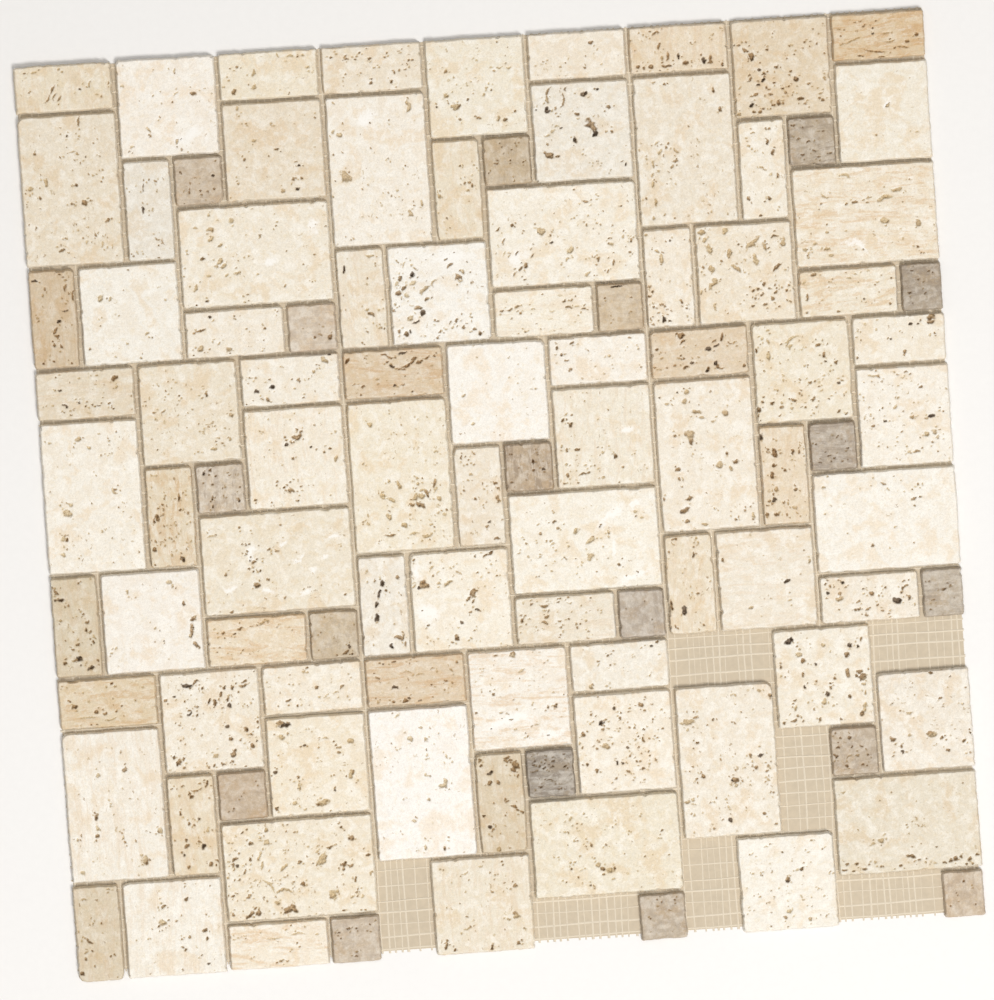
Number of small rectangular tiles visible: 38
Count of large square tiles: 27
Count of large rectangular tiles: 18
